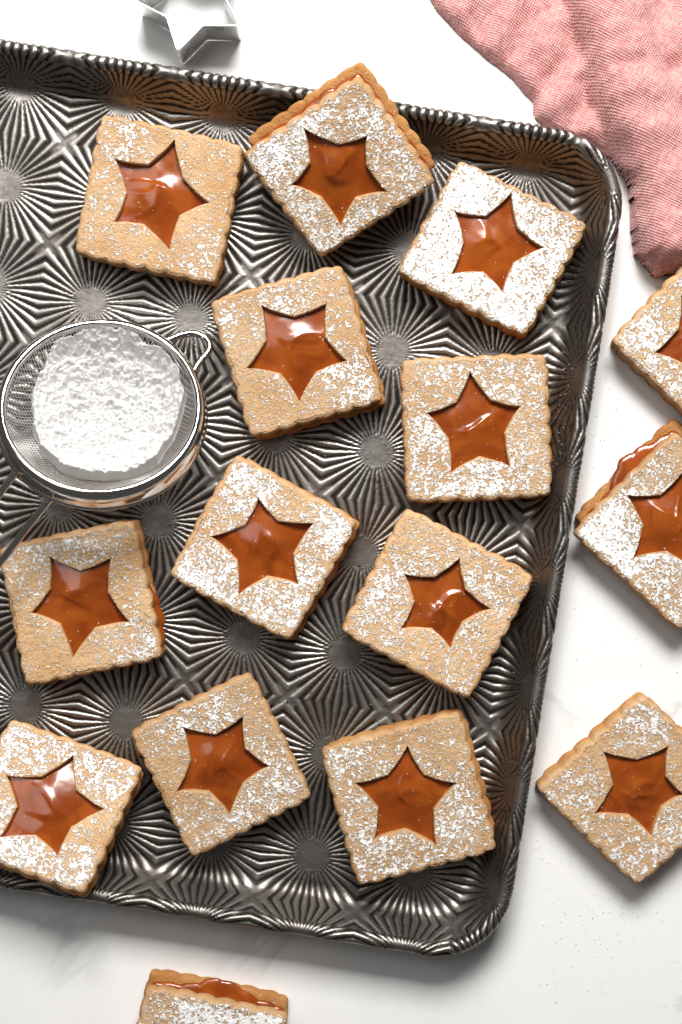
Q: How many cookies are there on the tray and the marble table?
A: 15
